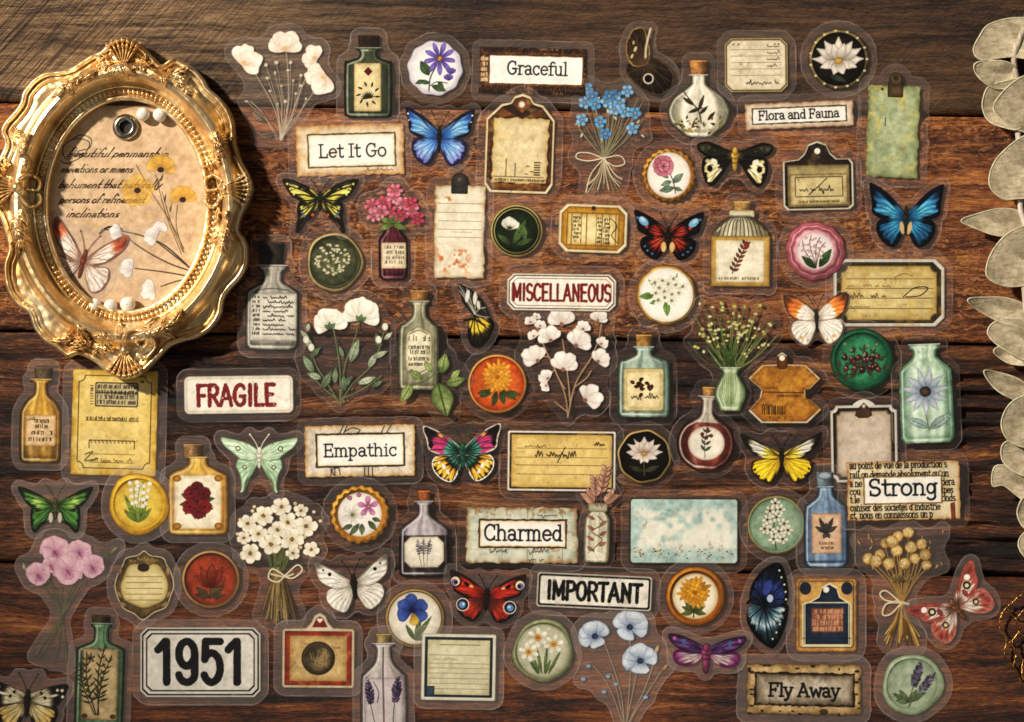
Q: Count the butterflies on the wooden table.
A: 19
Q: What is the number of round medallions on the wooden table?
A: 18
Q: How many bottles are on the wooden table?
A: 17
